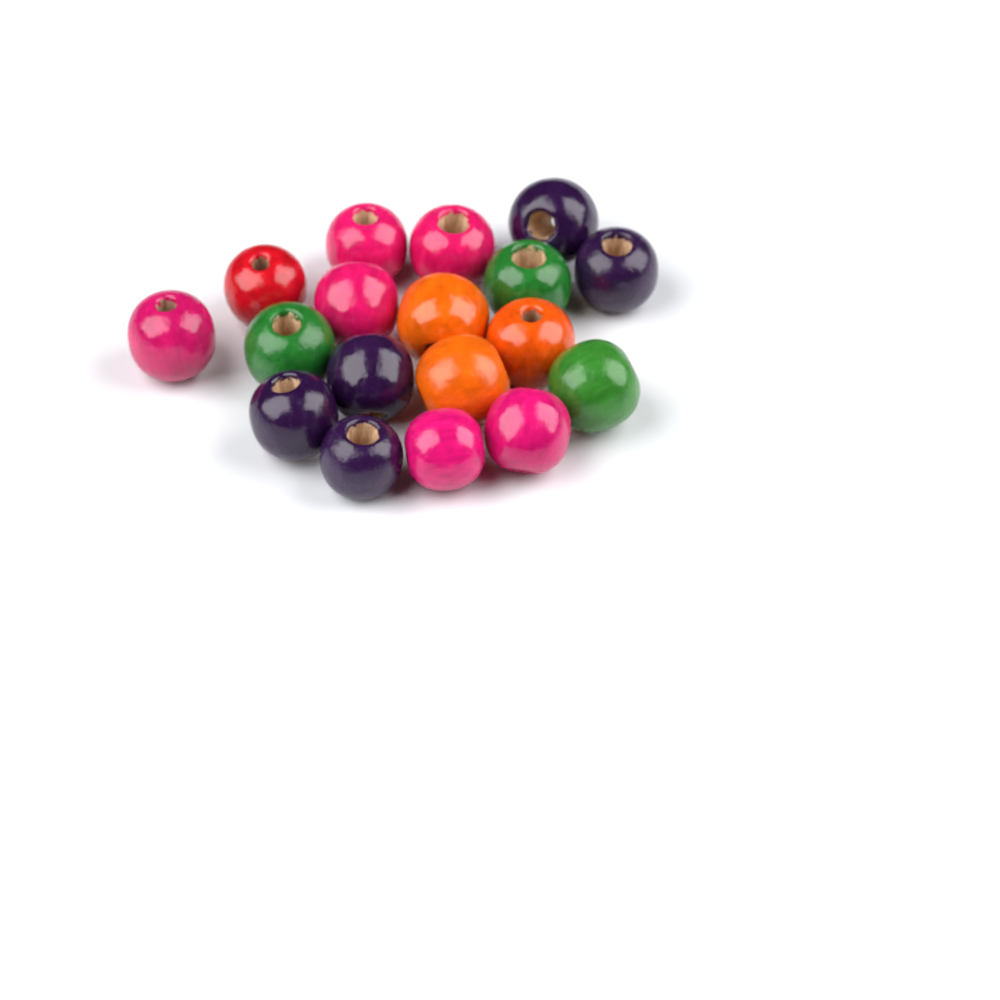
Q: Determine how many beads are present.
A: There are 18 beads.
